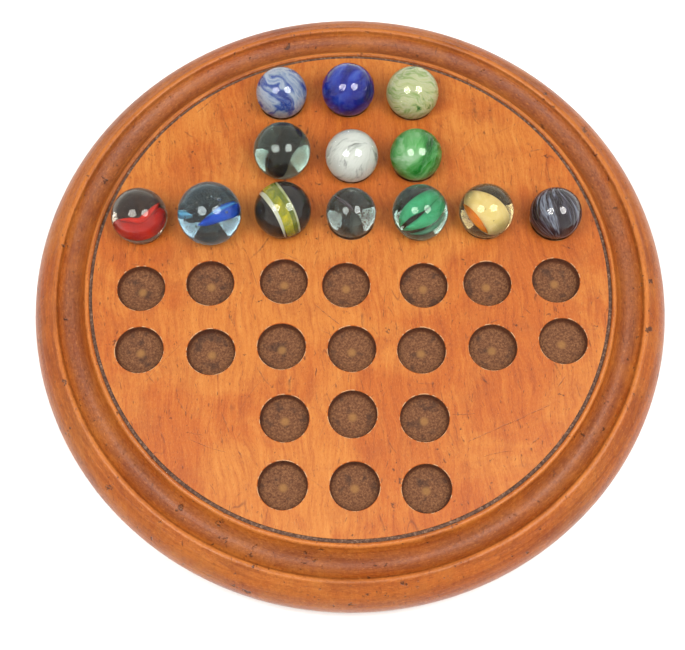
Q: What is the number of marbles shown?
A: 13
